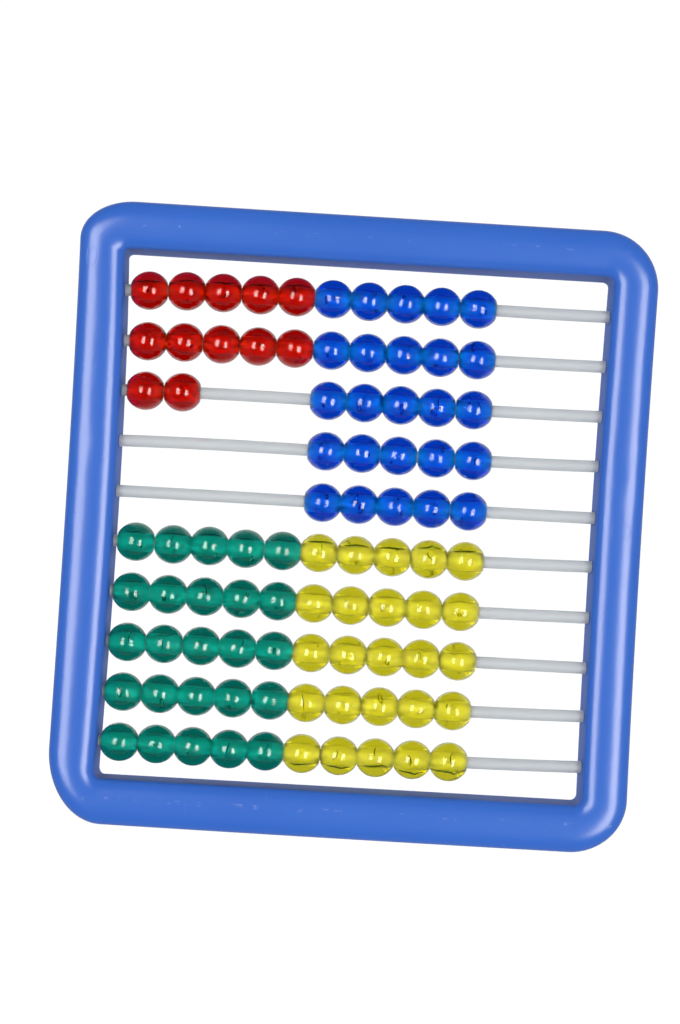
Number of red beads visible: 12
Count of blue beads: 25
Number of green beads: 25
